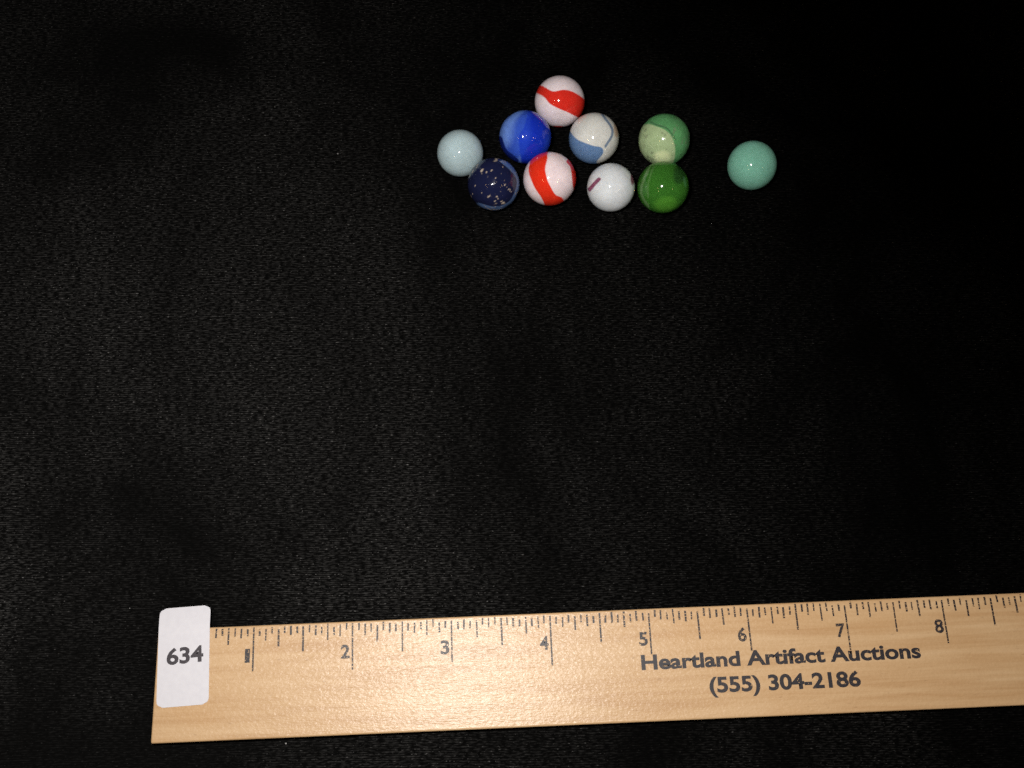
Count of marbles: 10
